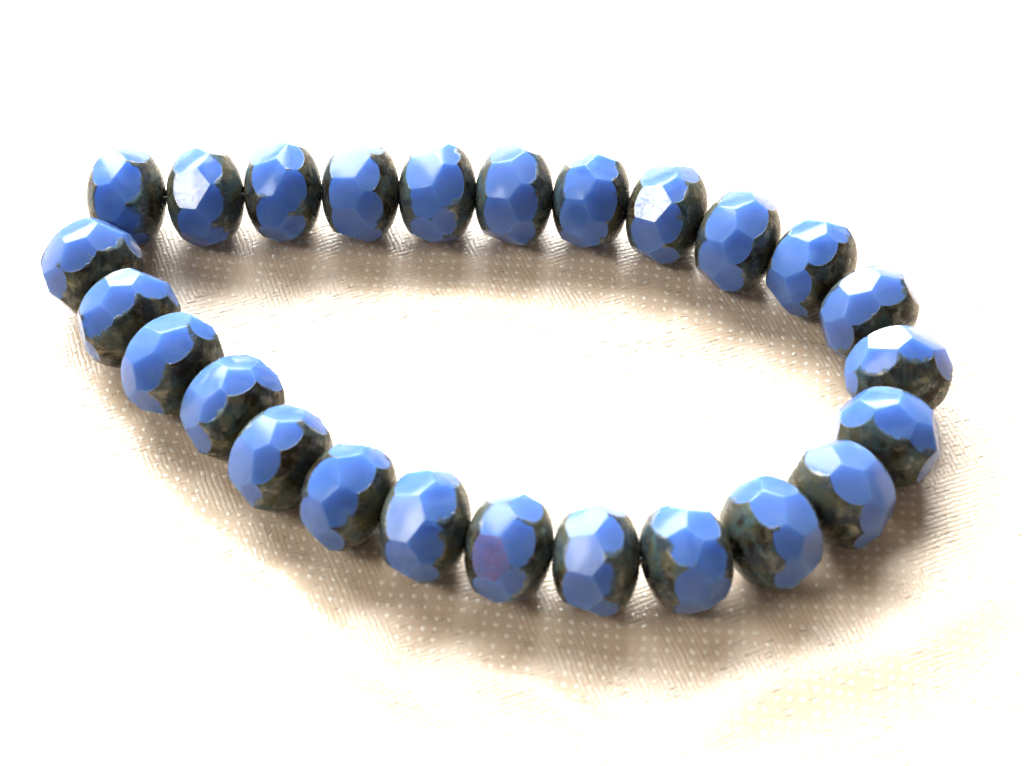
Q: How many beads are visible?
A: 25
